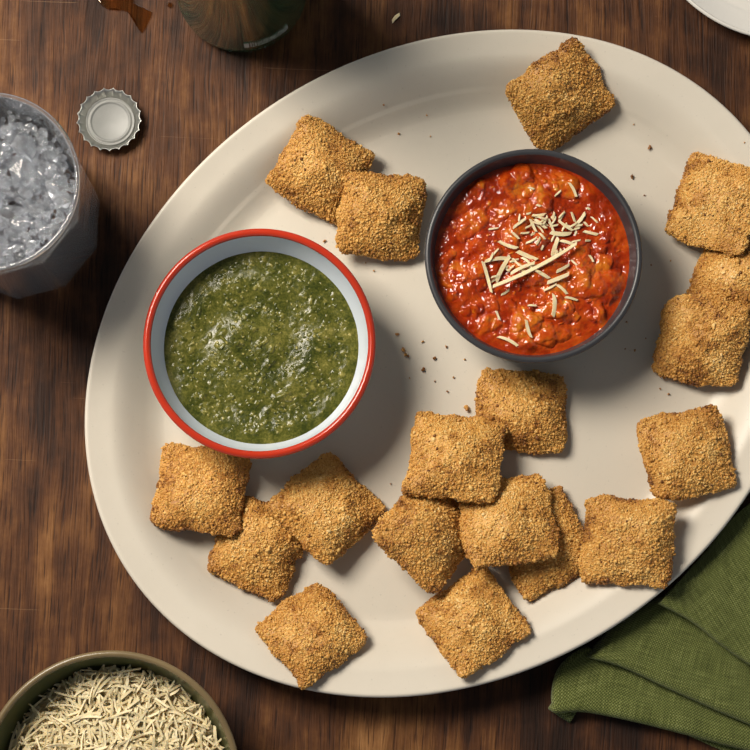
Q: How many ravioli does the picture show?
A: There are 18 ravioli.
